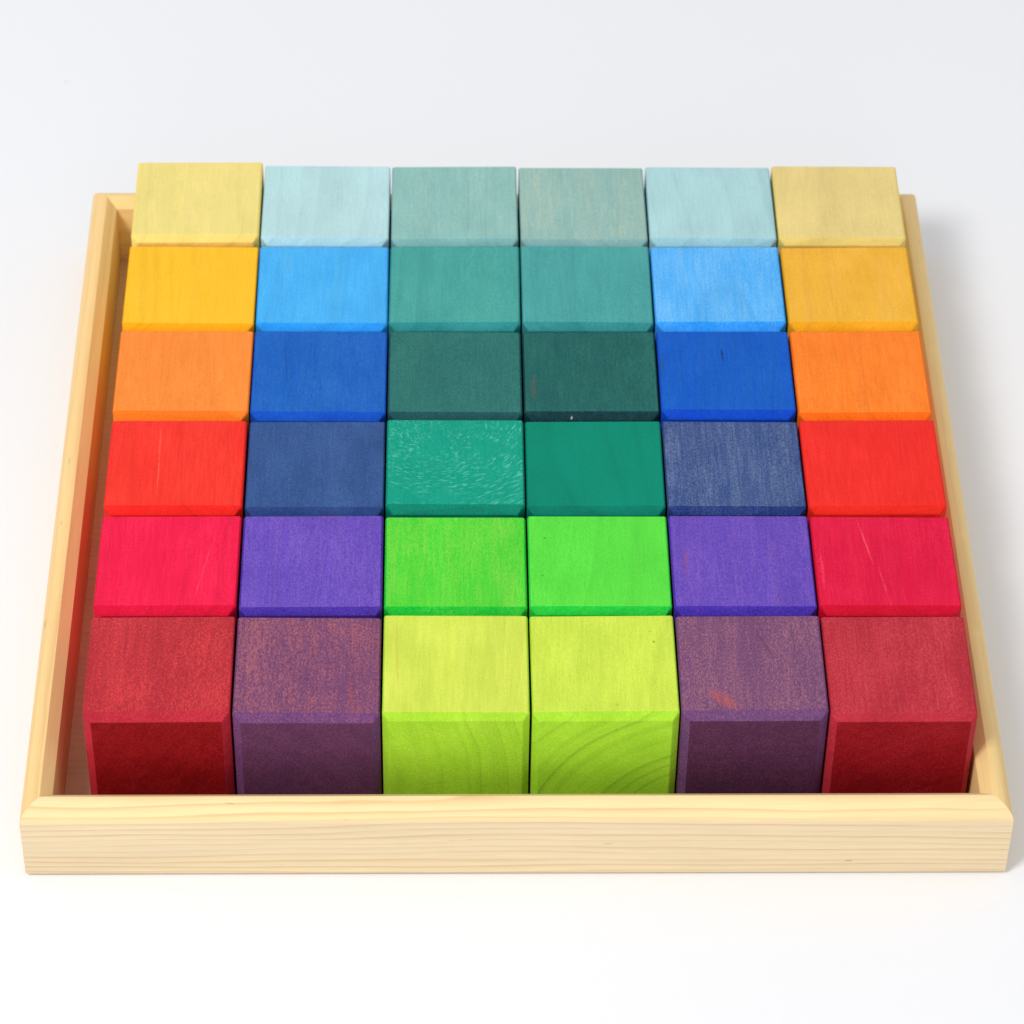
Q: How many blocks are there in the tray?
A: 36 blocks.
